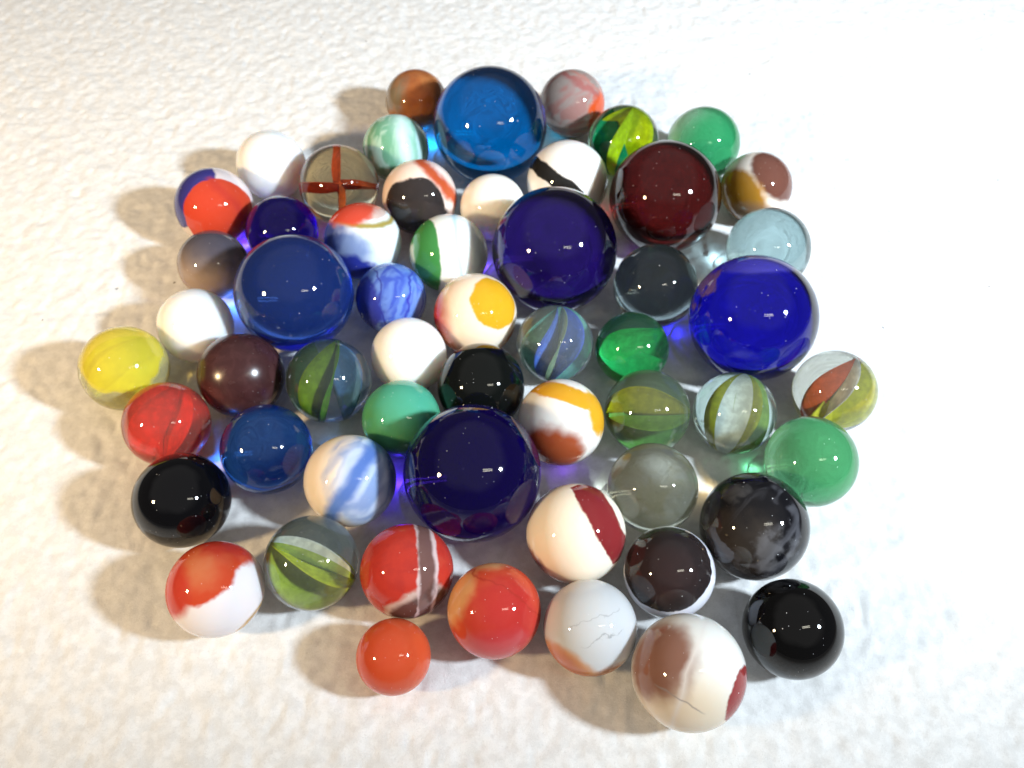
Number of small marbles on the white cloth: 50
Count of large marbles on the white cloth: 6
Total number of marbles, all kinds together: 56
